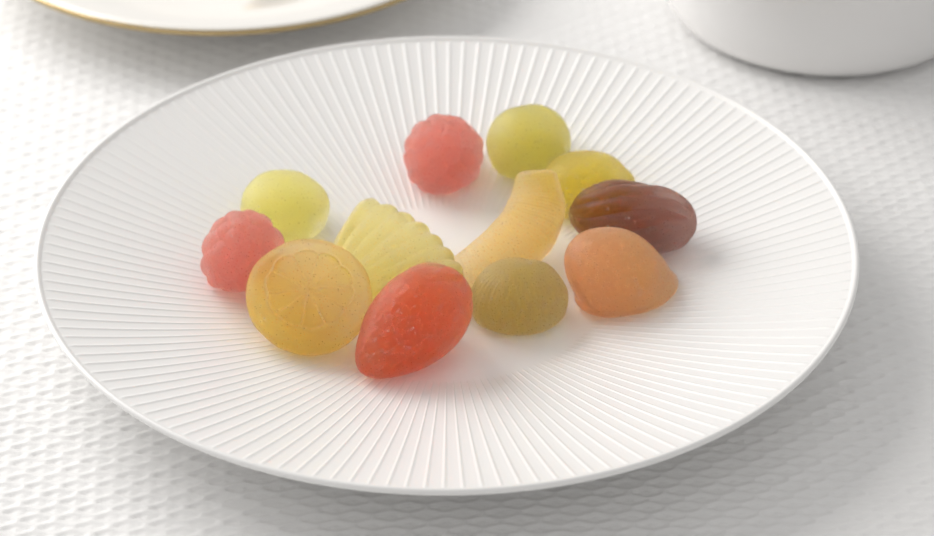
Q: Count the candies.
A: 12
